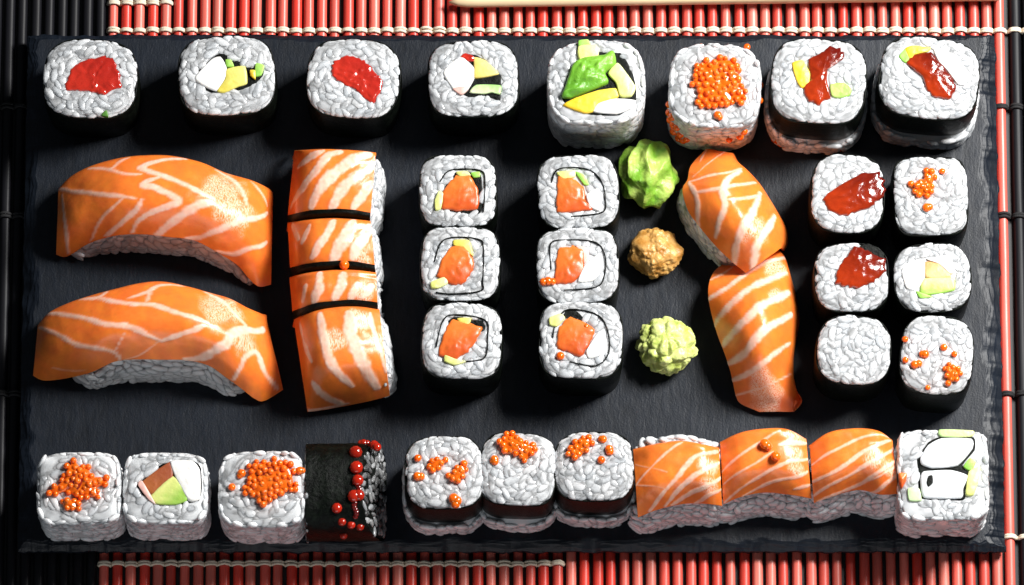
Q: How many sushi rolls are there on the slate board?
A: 28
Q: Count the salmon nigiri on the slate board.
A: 11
